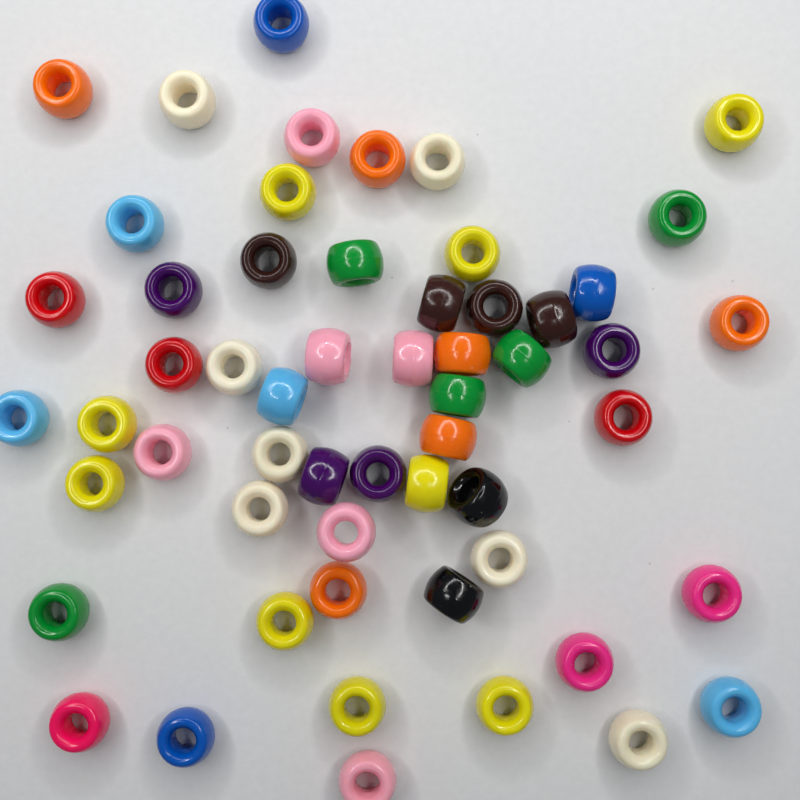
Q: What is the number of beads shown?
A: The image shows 56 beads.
